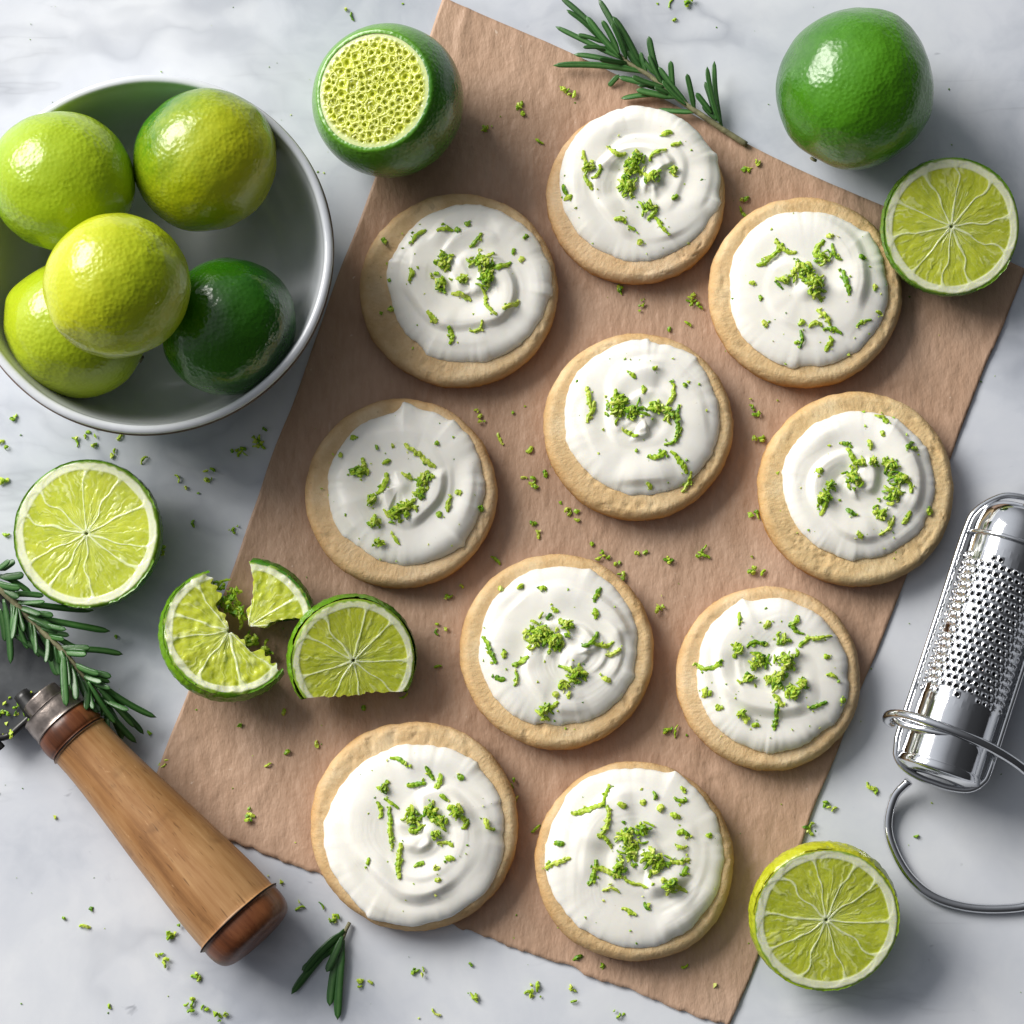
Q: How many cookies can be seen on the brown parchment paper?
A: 10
